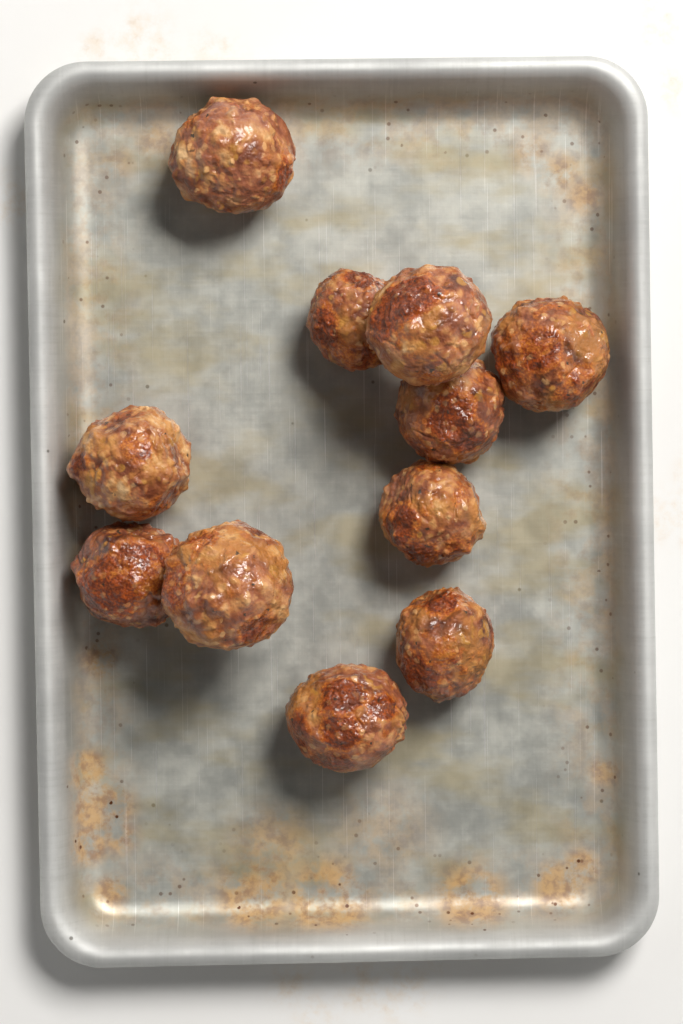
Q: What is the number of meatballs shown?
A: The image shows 11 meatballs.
